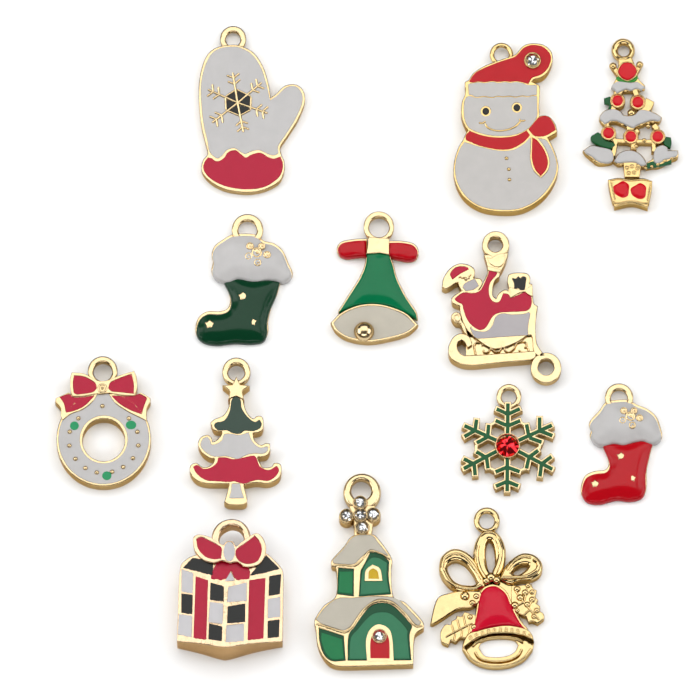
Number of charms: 13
